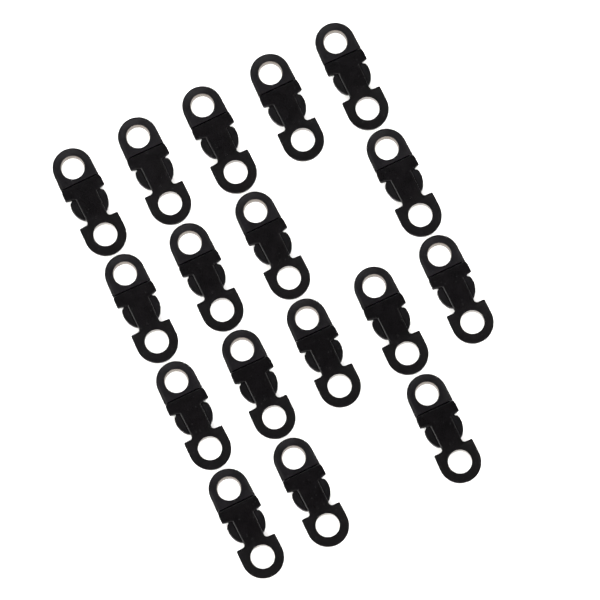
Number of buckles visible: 17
